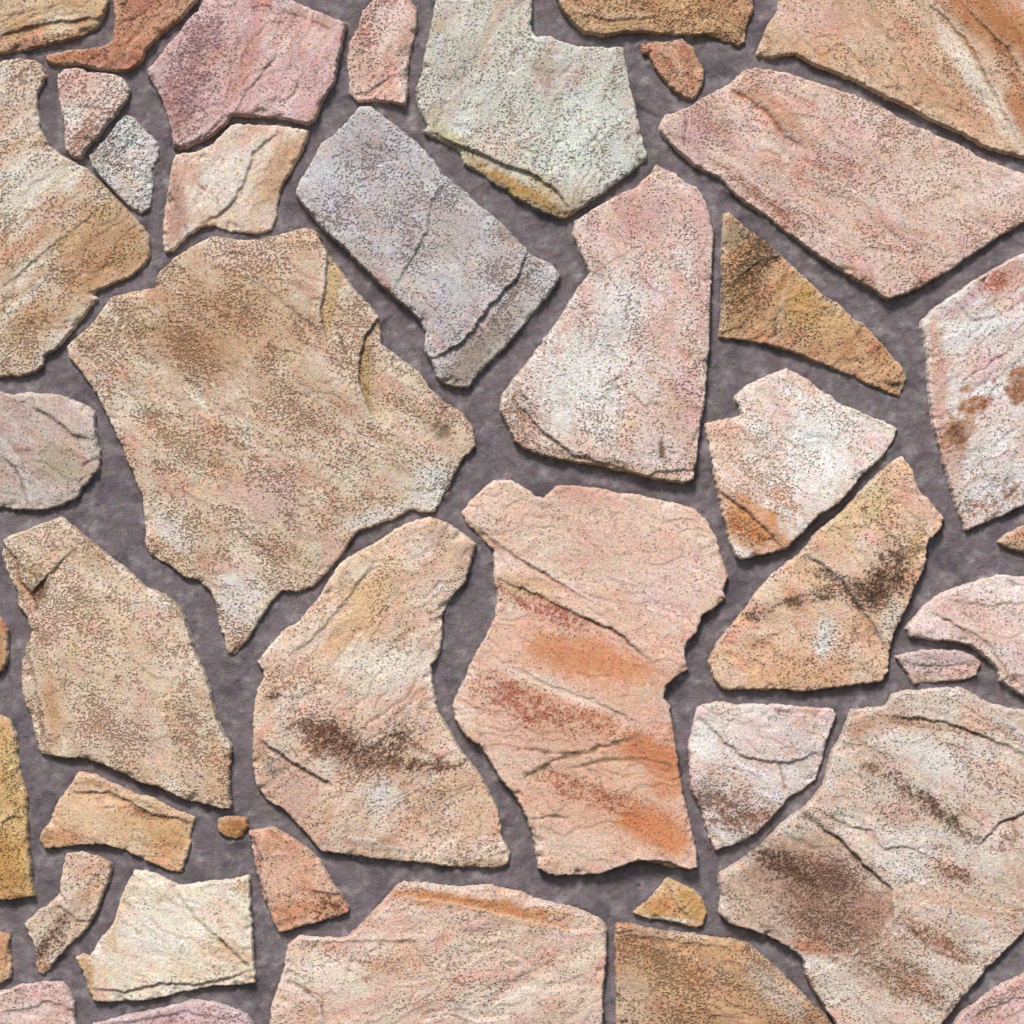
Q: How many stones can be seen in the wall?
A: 43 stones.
